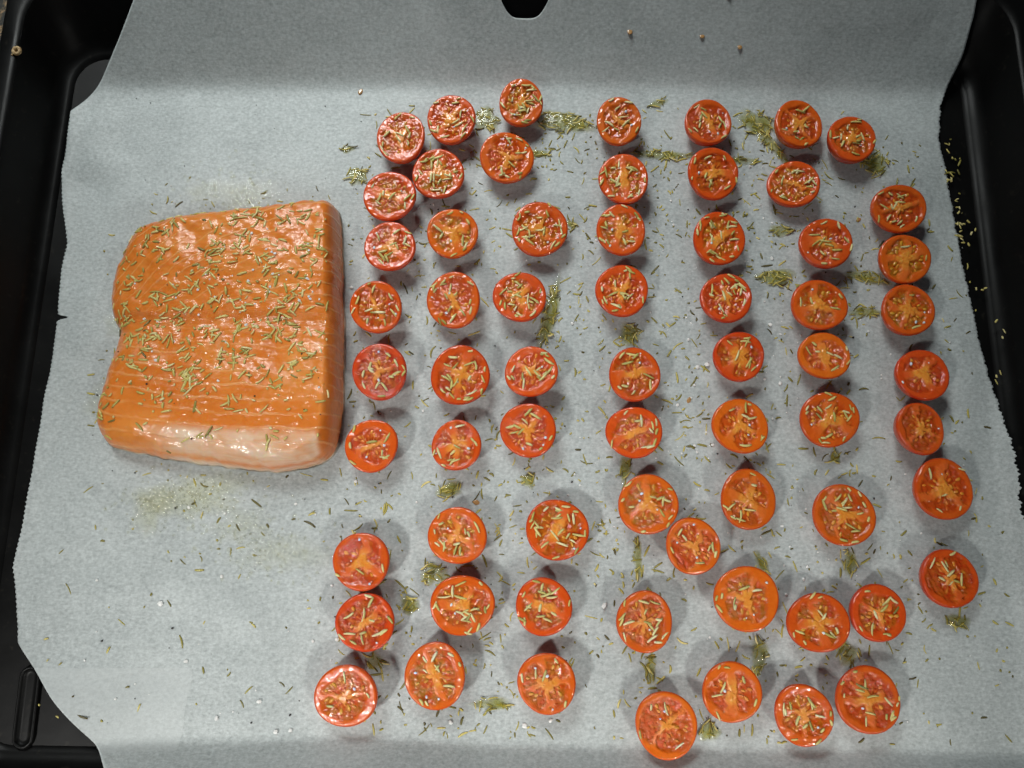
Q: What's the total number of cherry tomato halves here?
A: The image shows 65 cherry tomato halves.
